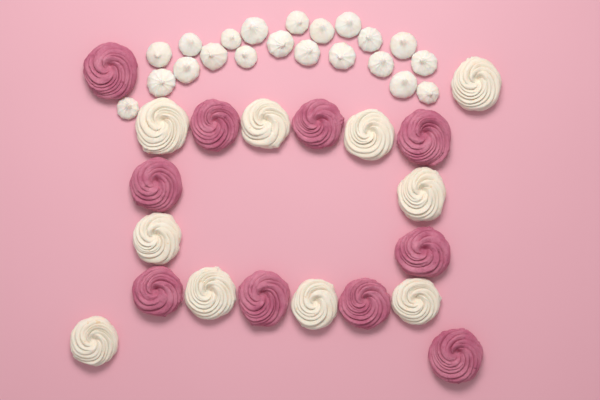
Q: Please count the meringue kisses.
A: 21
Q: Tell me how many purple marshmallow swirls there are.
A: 10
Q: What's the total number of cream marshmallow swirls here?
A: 10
